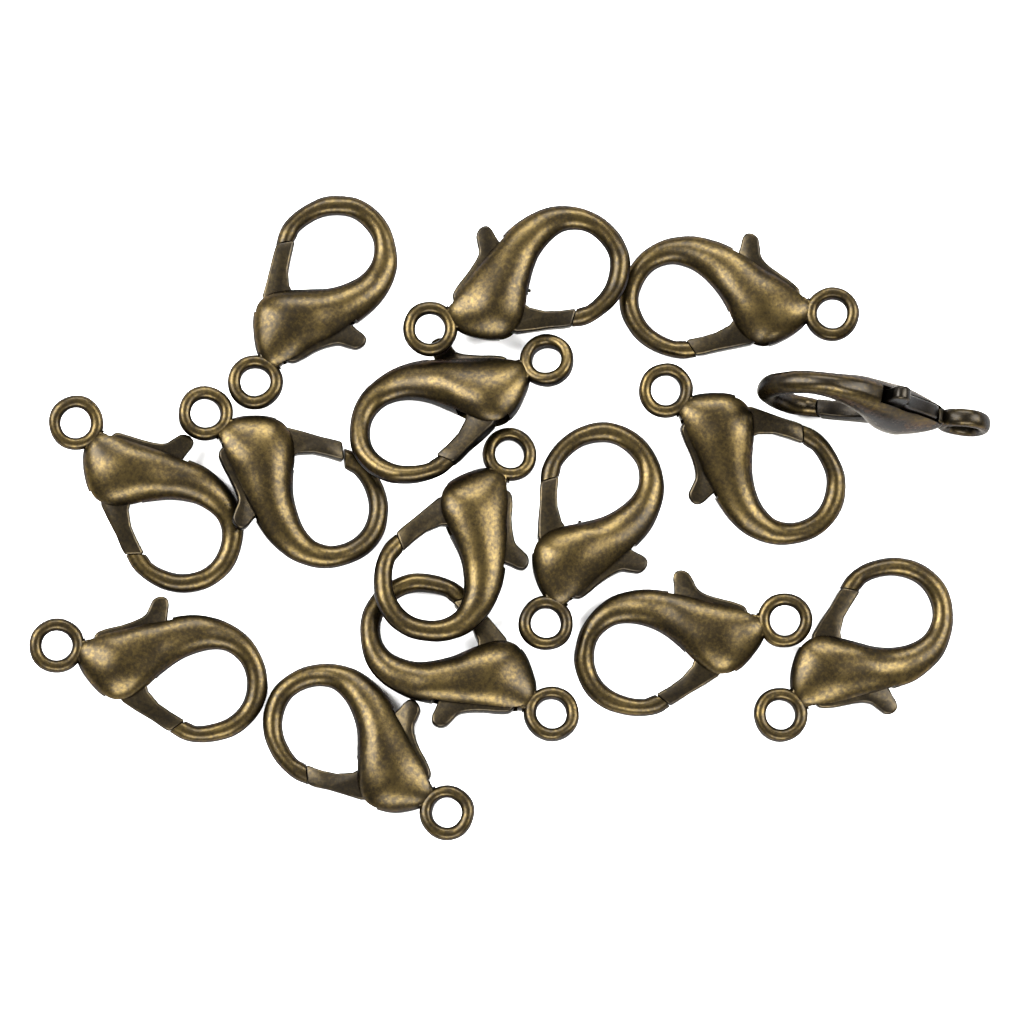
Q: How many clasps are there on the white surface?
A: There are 15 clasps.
